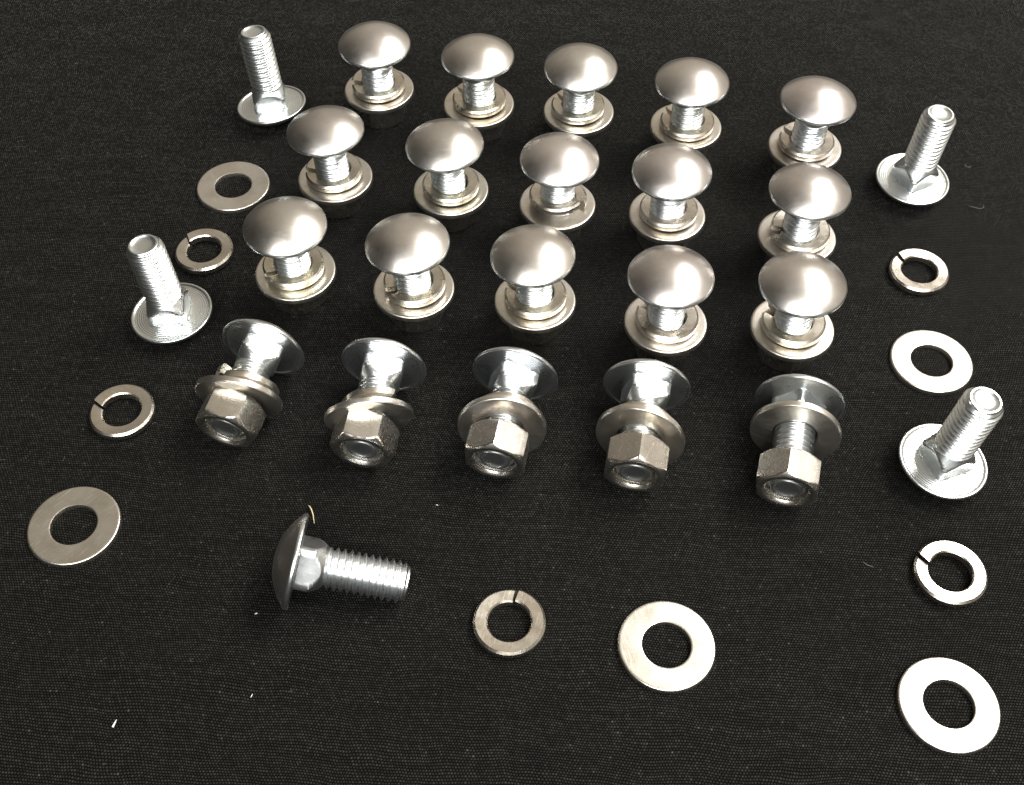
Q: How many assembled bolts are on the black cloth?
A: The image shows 20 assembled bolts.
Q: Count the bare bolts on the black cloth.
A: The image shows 5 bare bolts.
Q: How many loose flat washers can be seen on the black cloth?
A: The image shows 5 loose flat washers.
